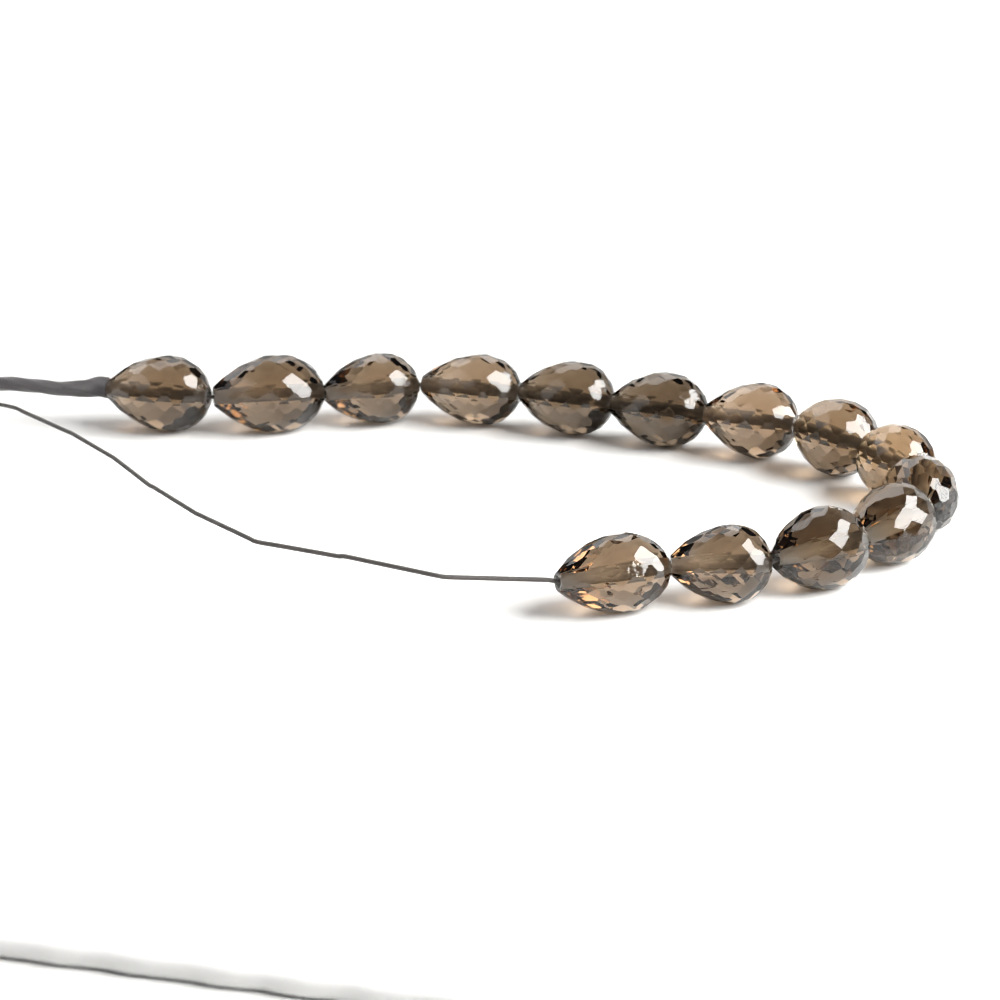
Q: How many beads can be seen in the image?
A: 14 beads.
